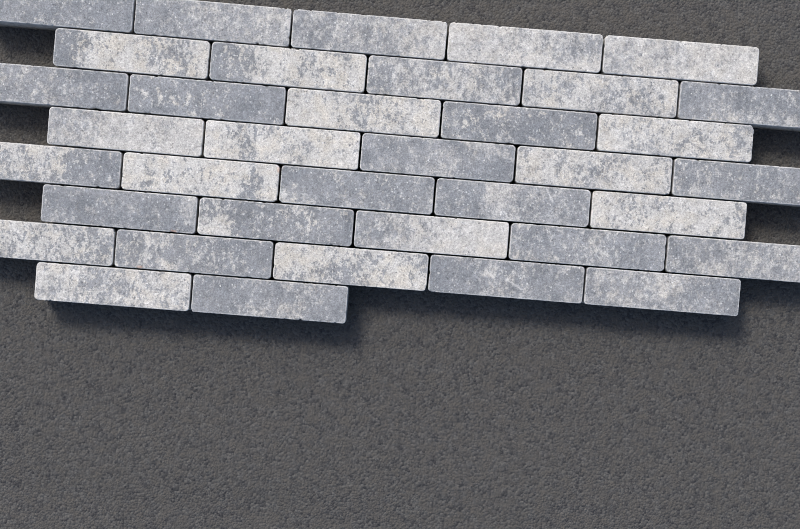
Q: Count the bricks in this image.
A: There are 37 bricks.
